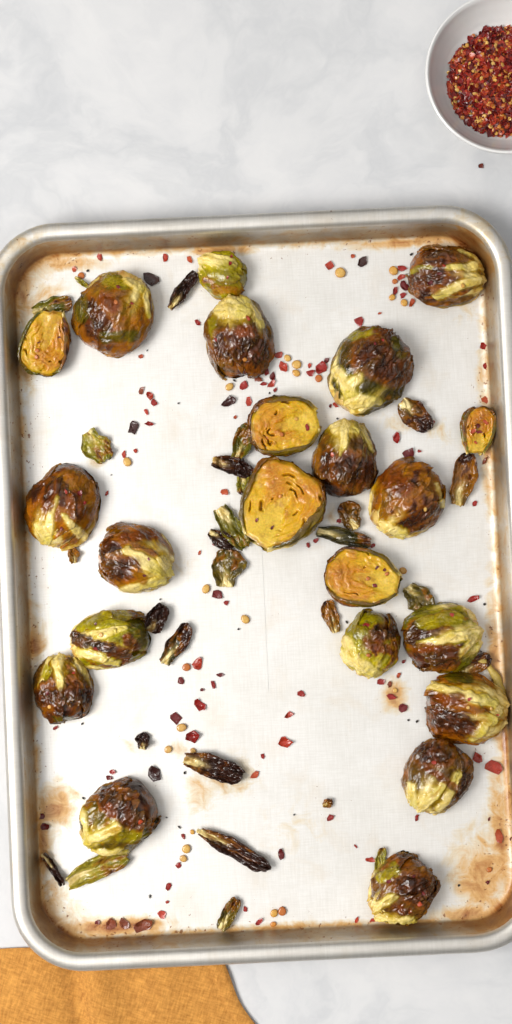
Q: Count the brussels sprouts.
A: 22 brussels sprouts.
